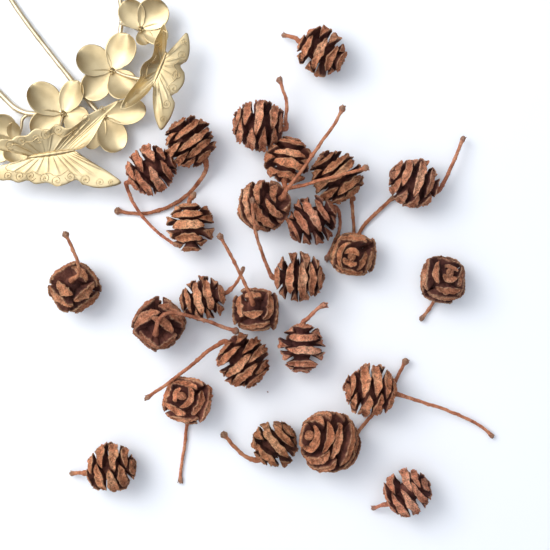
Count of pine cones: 25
